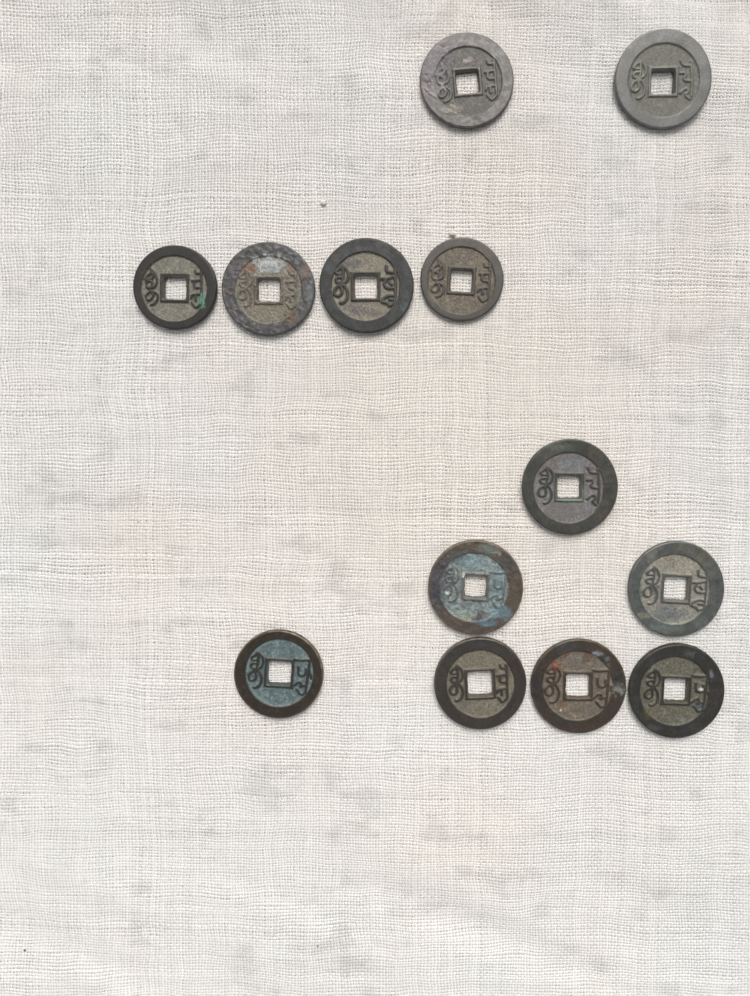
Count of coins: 13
